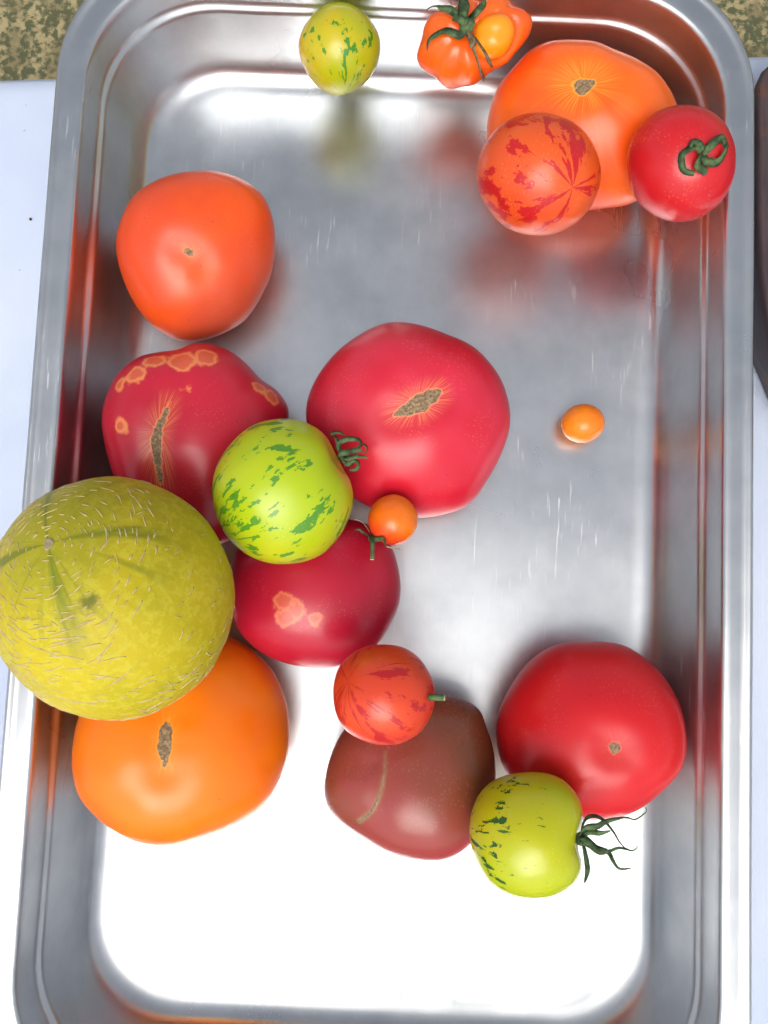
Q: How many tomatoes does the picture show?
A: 17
